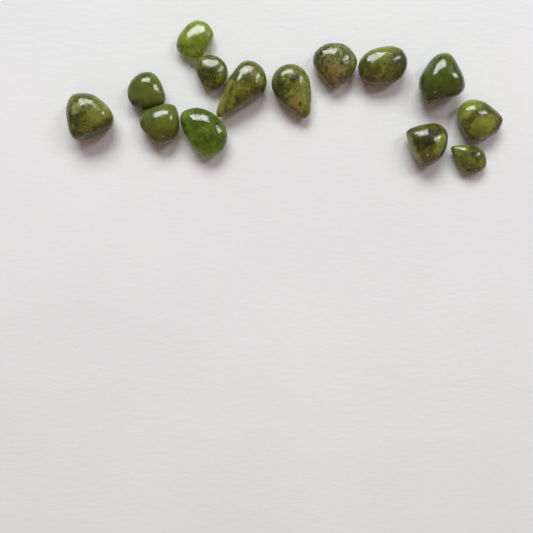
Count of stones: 14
